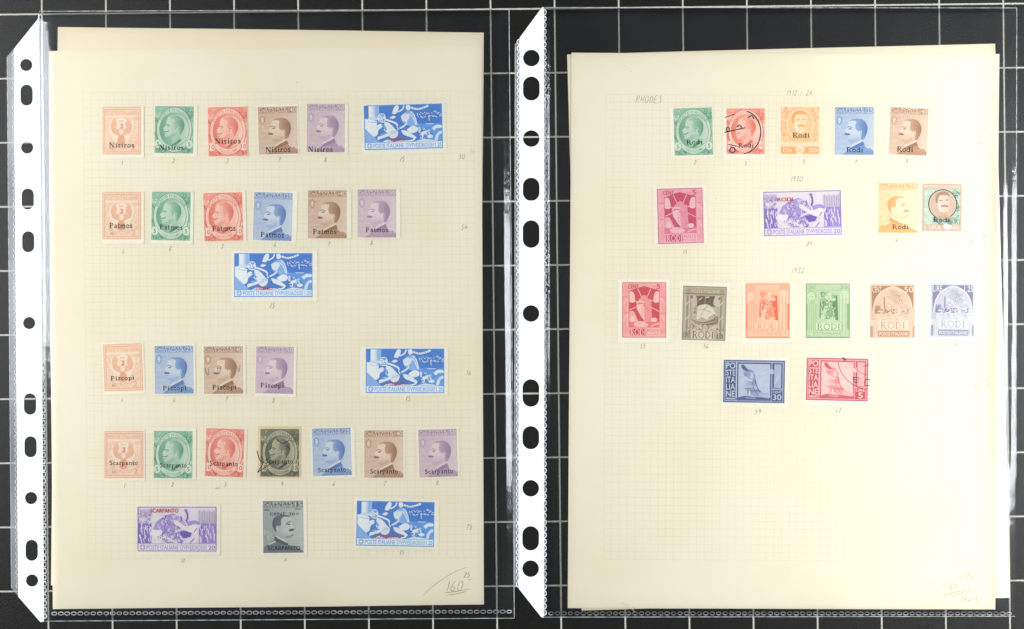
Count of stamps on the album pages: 45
